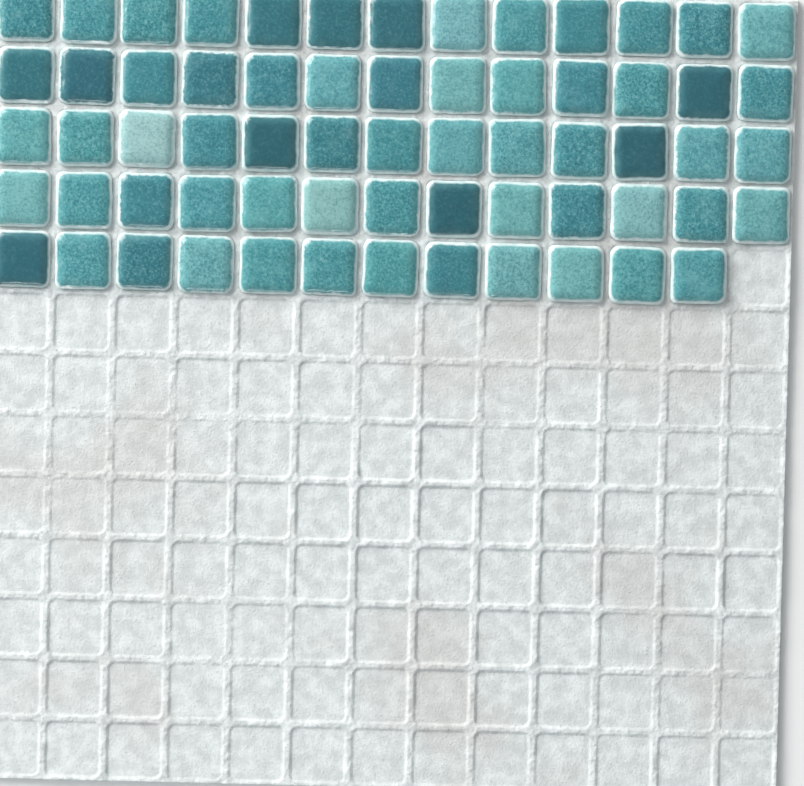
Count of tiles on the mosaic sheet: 64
